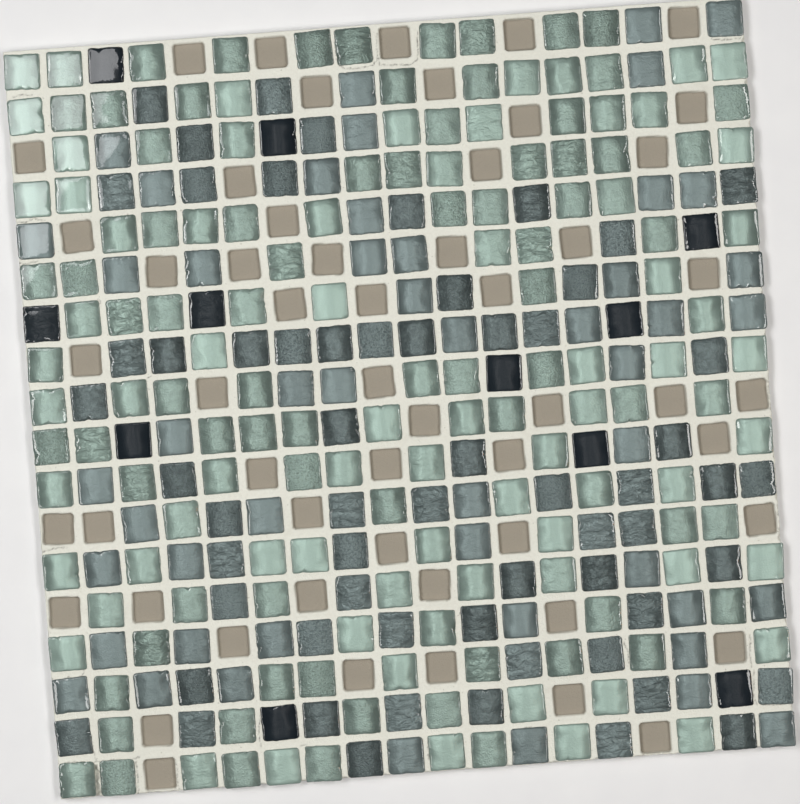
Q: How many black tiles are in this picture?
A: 11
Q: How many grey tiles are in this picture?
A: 111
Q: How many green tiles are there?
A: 148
